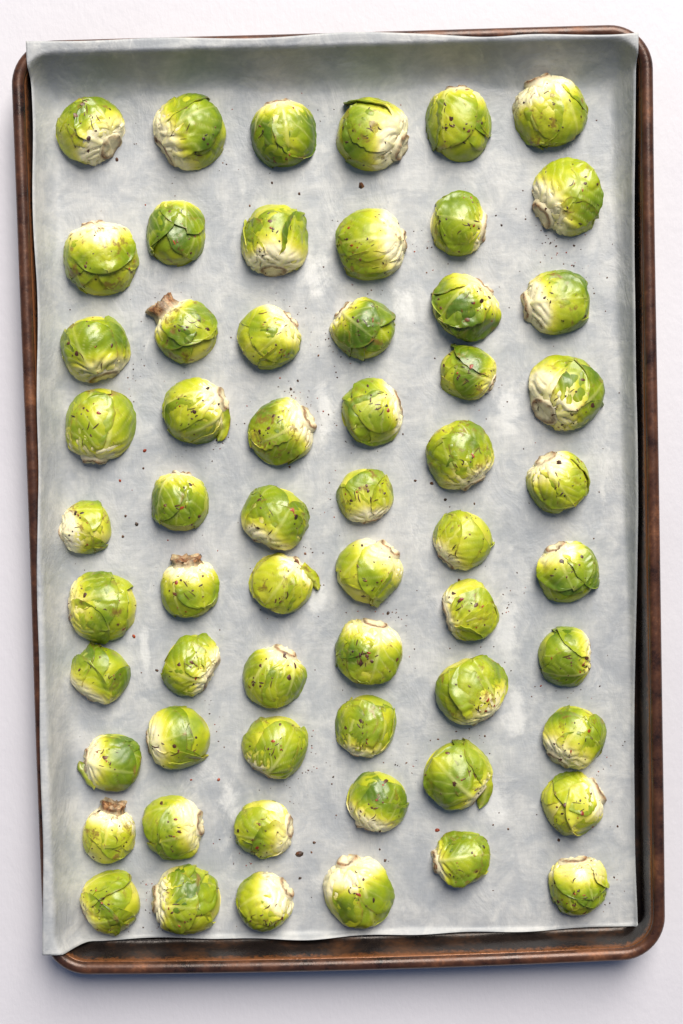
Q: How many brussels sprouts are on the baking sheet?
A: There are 60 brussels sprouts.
